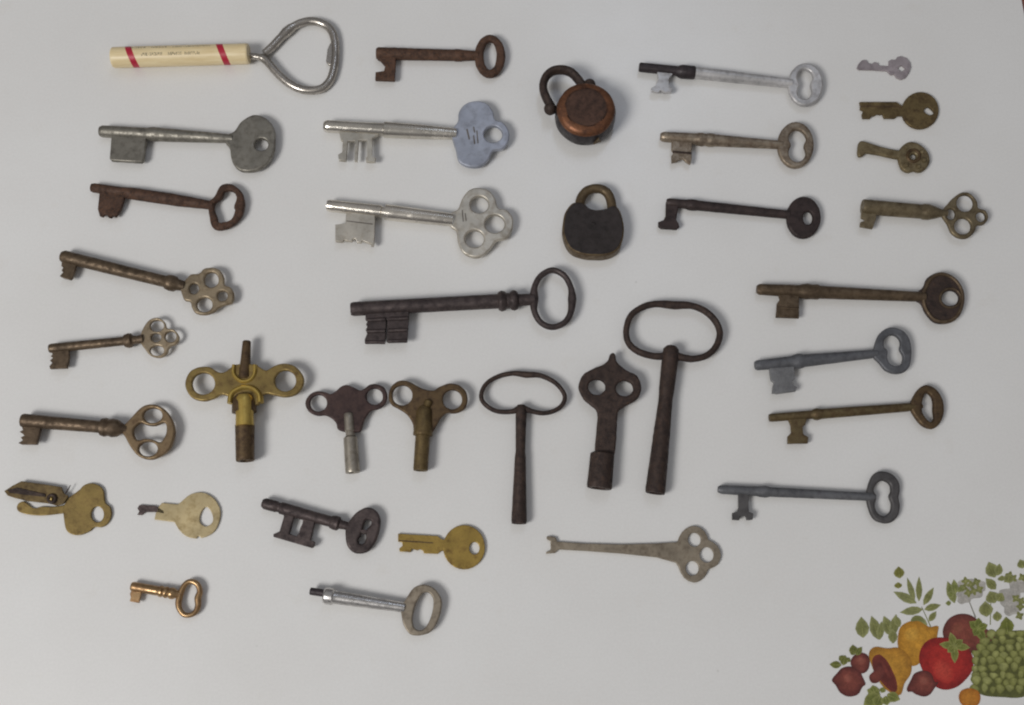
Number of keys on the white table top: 33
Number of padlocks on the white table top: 2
